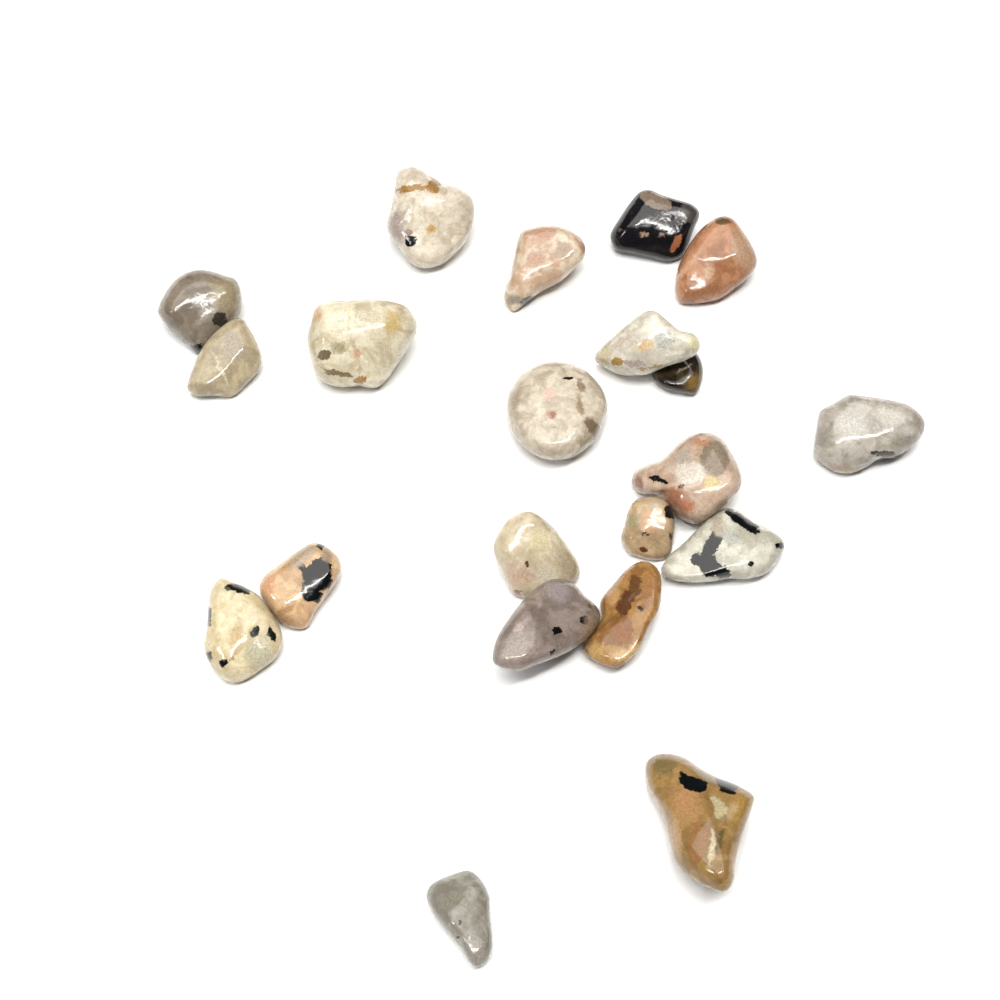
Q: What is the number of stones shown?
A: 21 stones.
